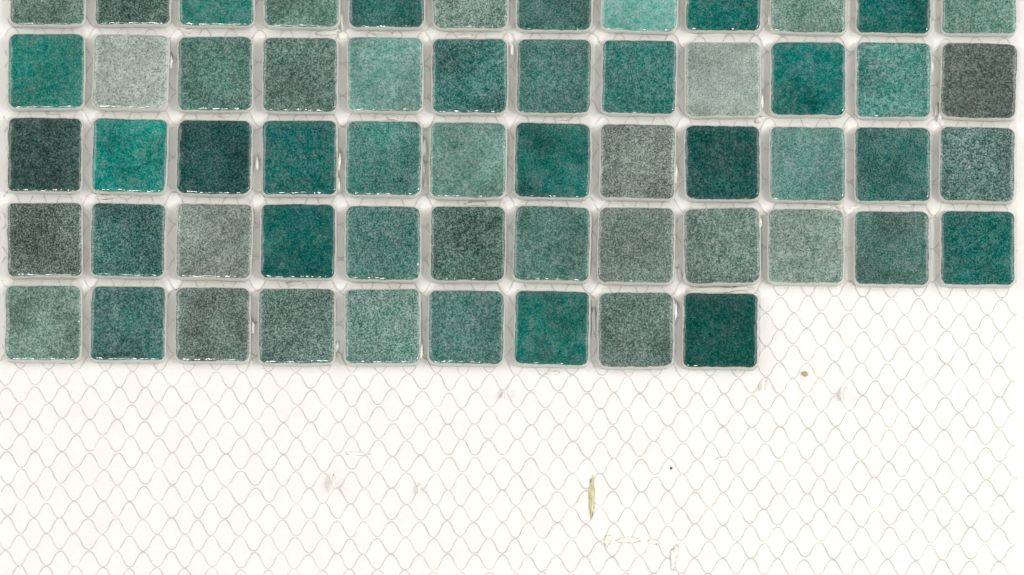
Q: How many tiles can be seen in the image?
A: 57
